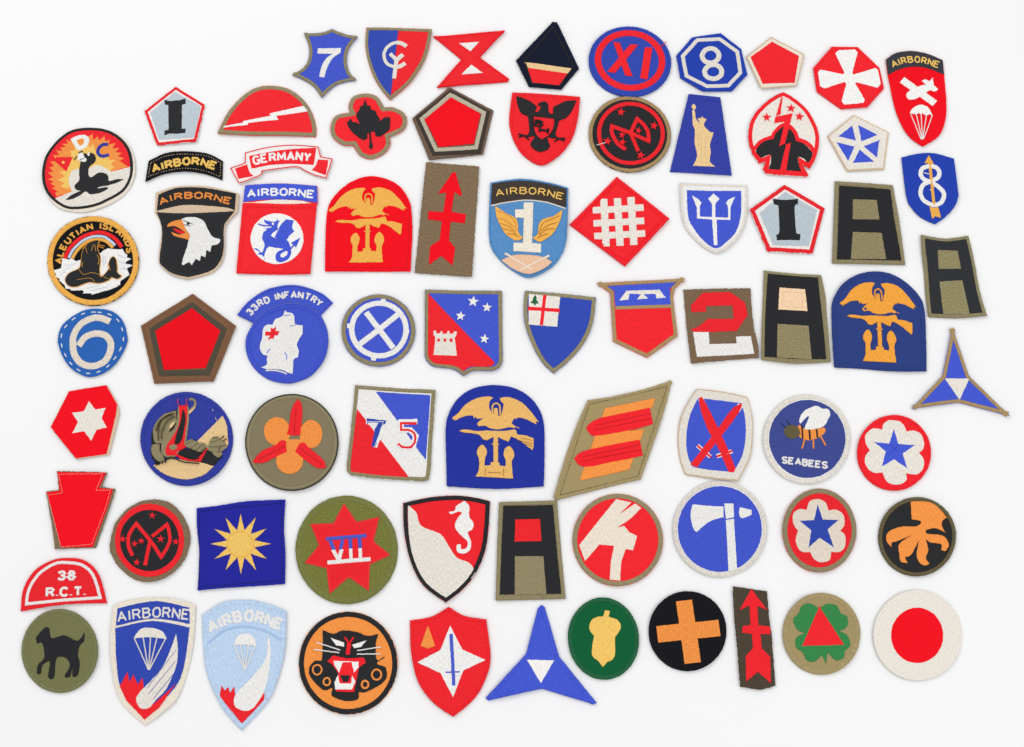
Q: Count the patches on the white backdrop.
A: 75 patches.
